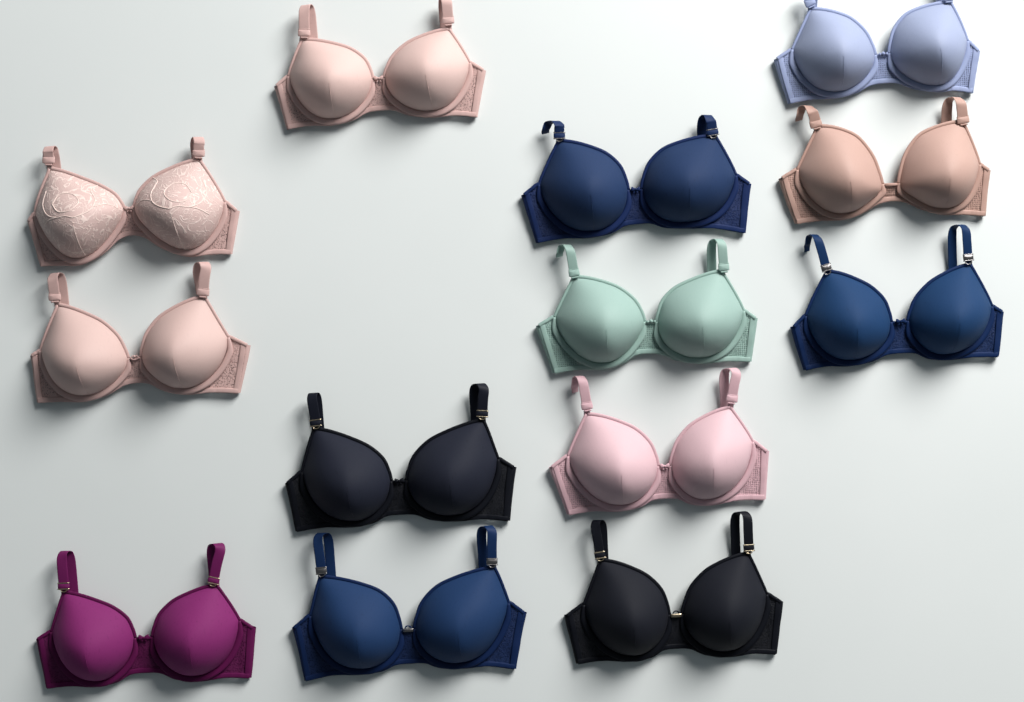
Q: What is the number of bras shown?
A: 13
